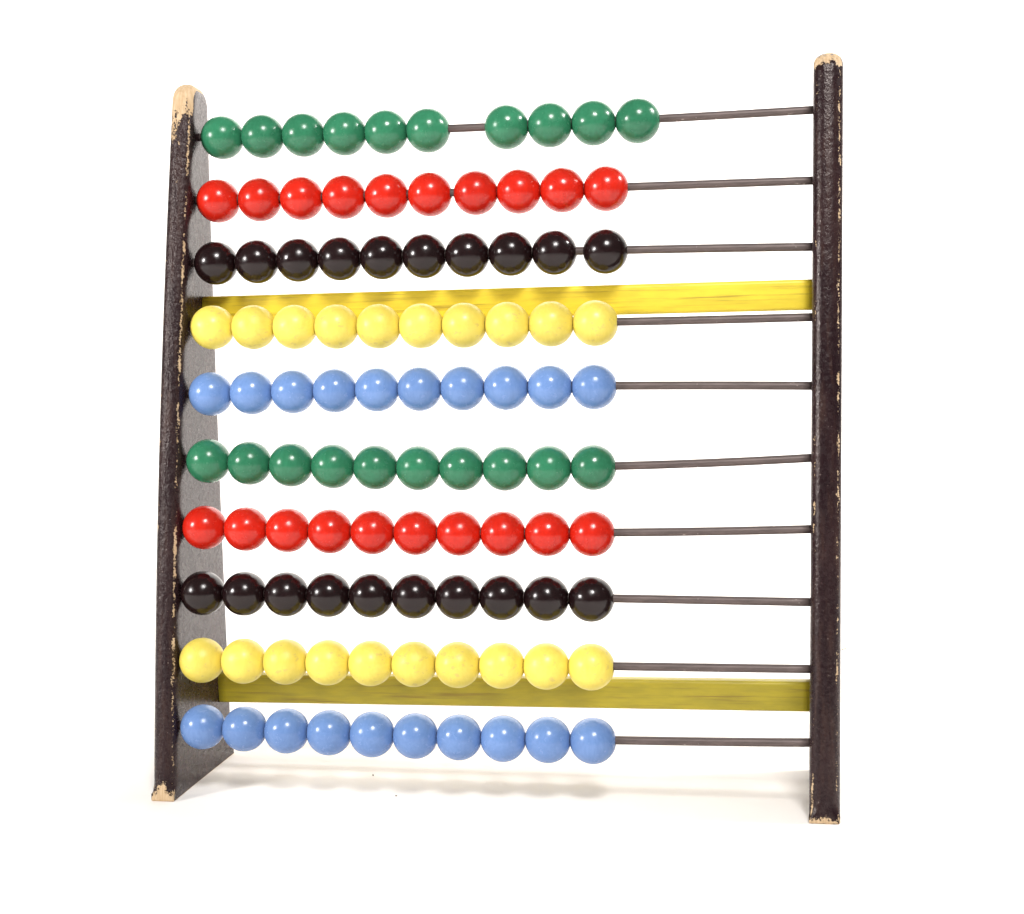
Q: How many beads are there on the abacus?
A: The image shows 100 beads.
